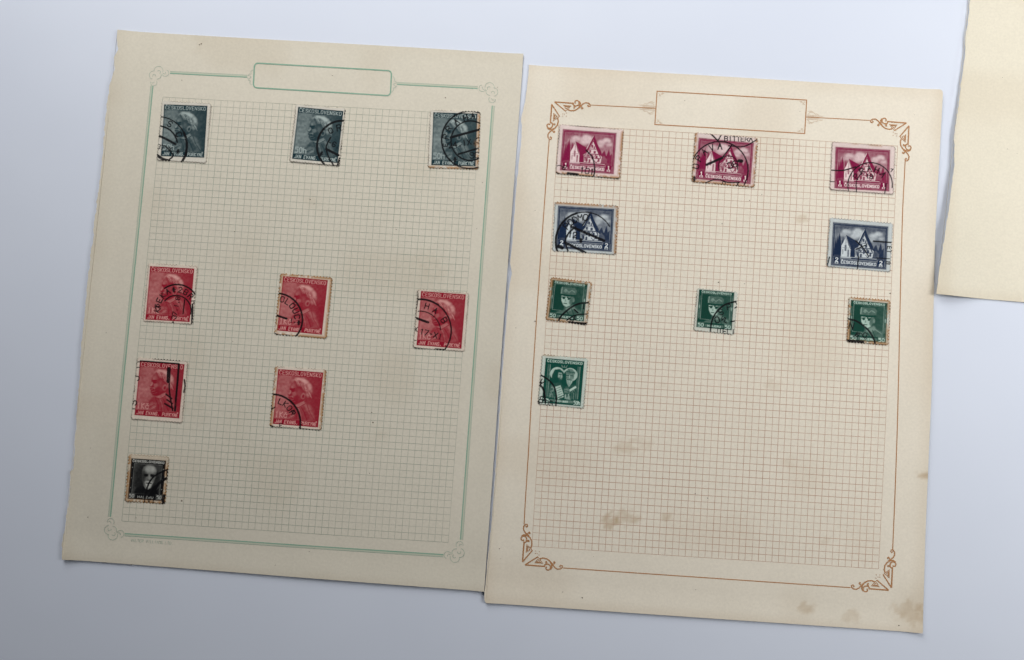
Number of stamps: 18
